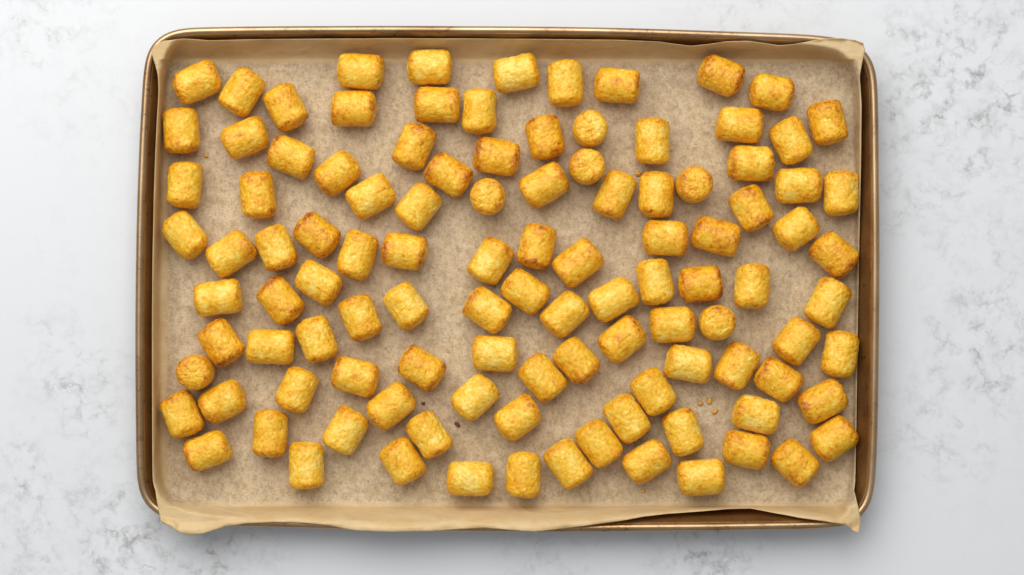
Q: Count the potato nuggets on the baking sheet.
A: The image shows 109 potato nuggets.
